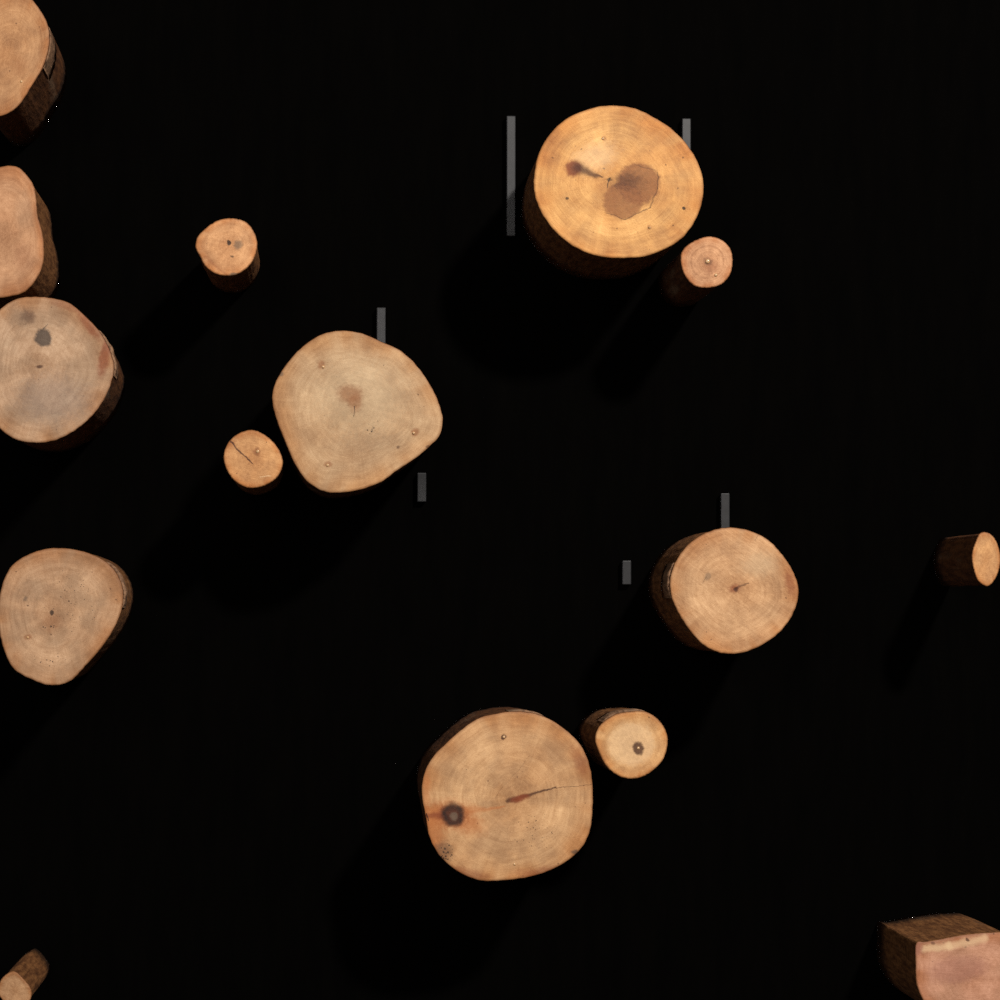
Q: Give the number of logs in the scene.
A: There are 15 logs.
